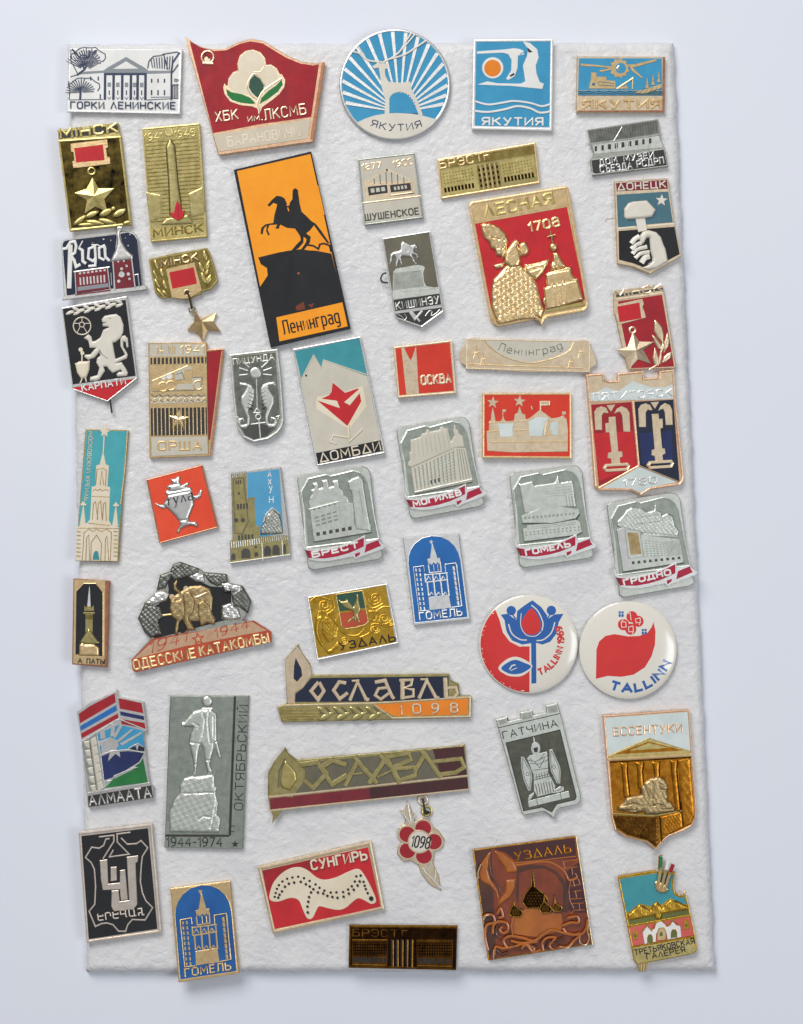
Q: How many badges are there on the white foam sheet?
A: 50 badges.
